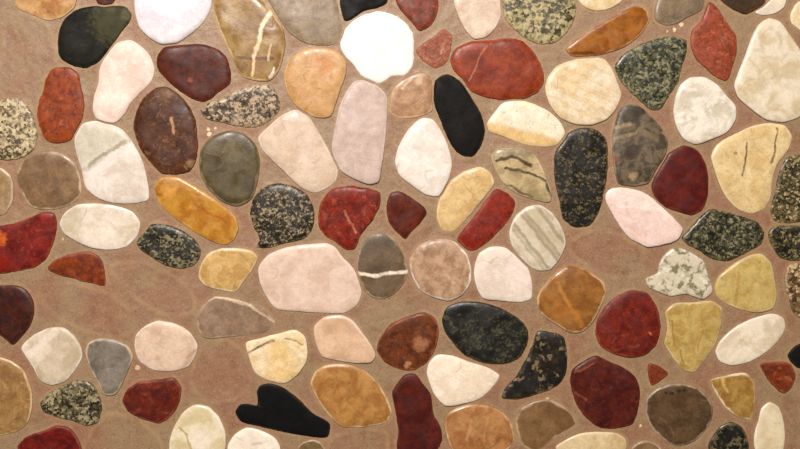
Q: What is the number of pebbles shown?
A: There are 106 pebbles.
